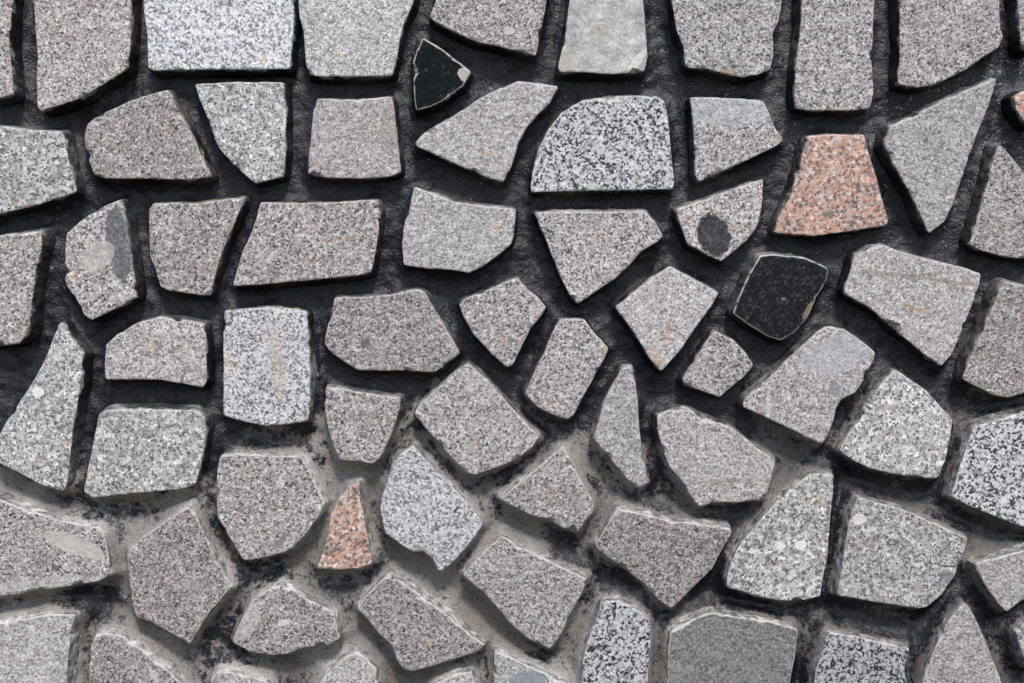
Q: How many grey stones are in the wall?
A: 67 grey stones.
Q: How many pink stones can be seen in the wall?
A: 3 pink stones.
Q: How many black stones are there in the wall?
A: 2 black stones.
